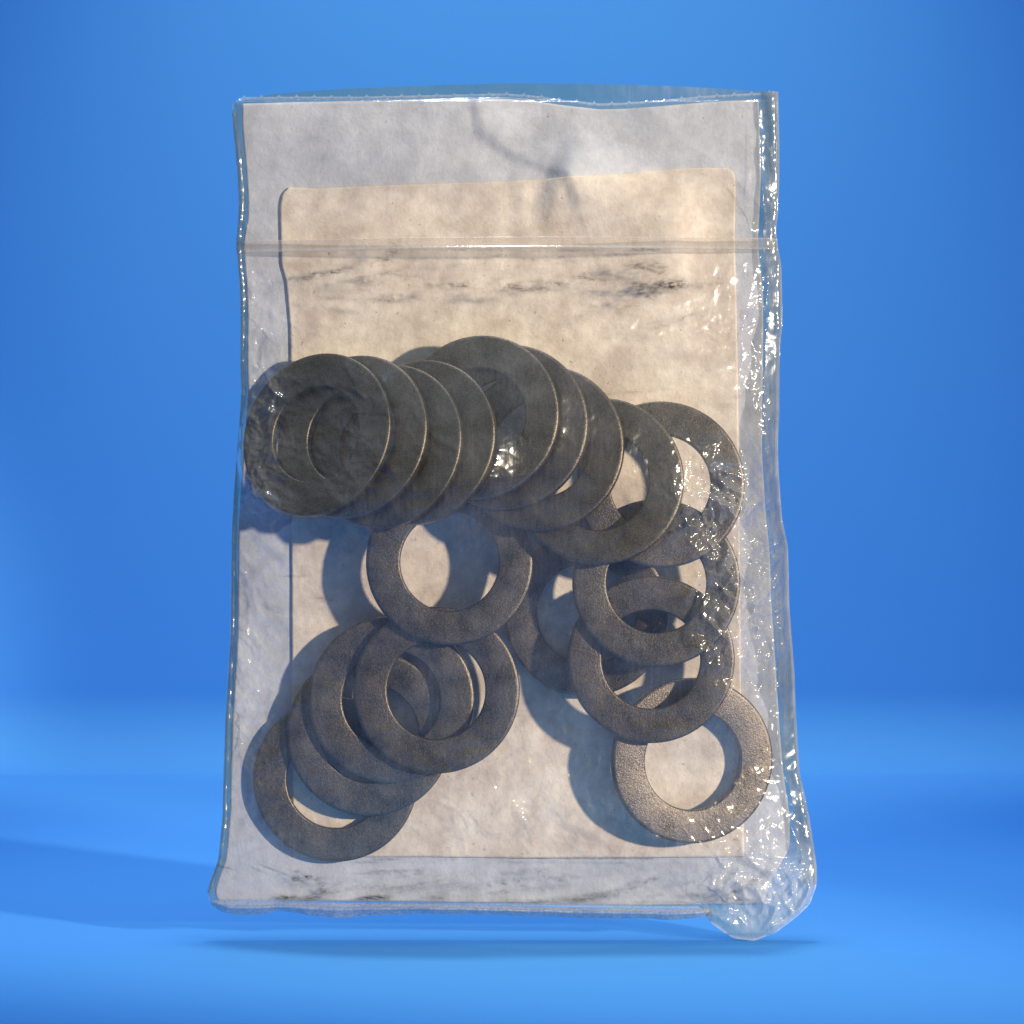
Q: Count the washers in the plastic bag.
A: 18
